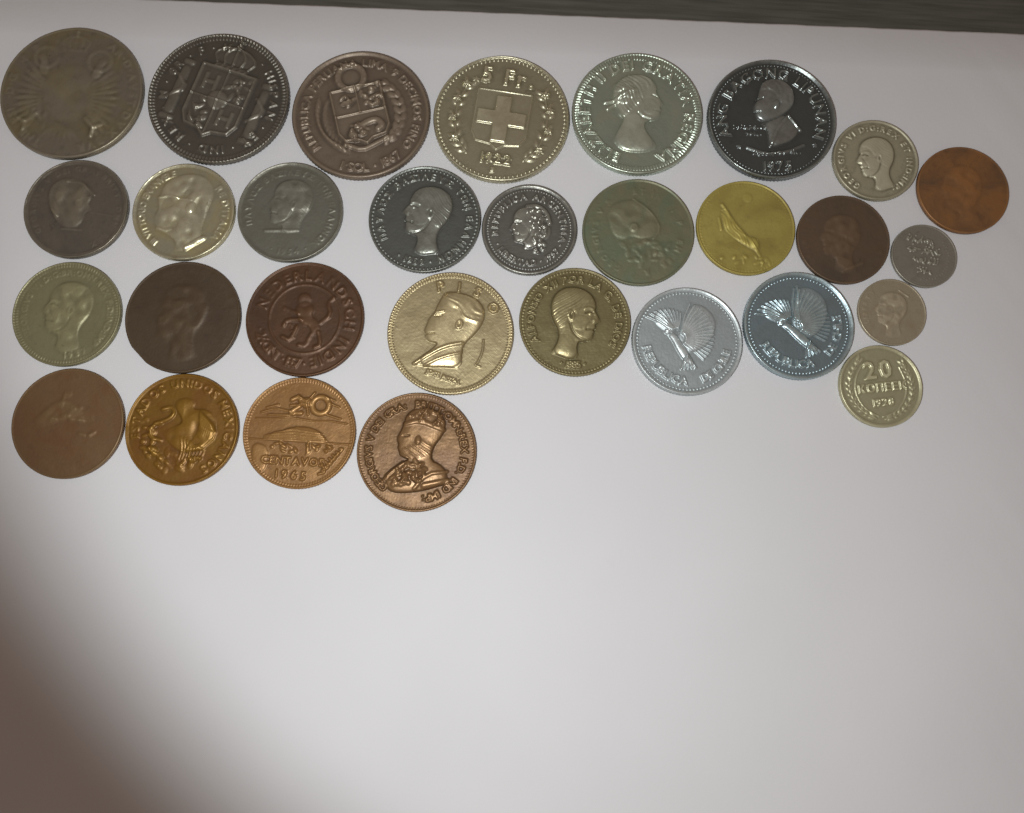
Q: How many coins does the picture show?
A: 30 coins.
